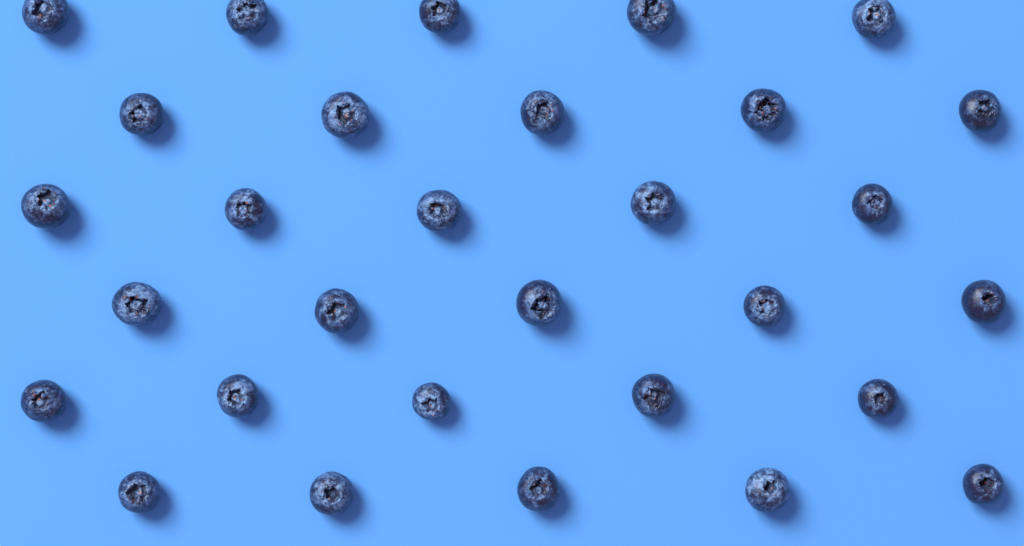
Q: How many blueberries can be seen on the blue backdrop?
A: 30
